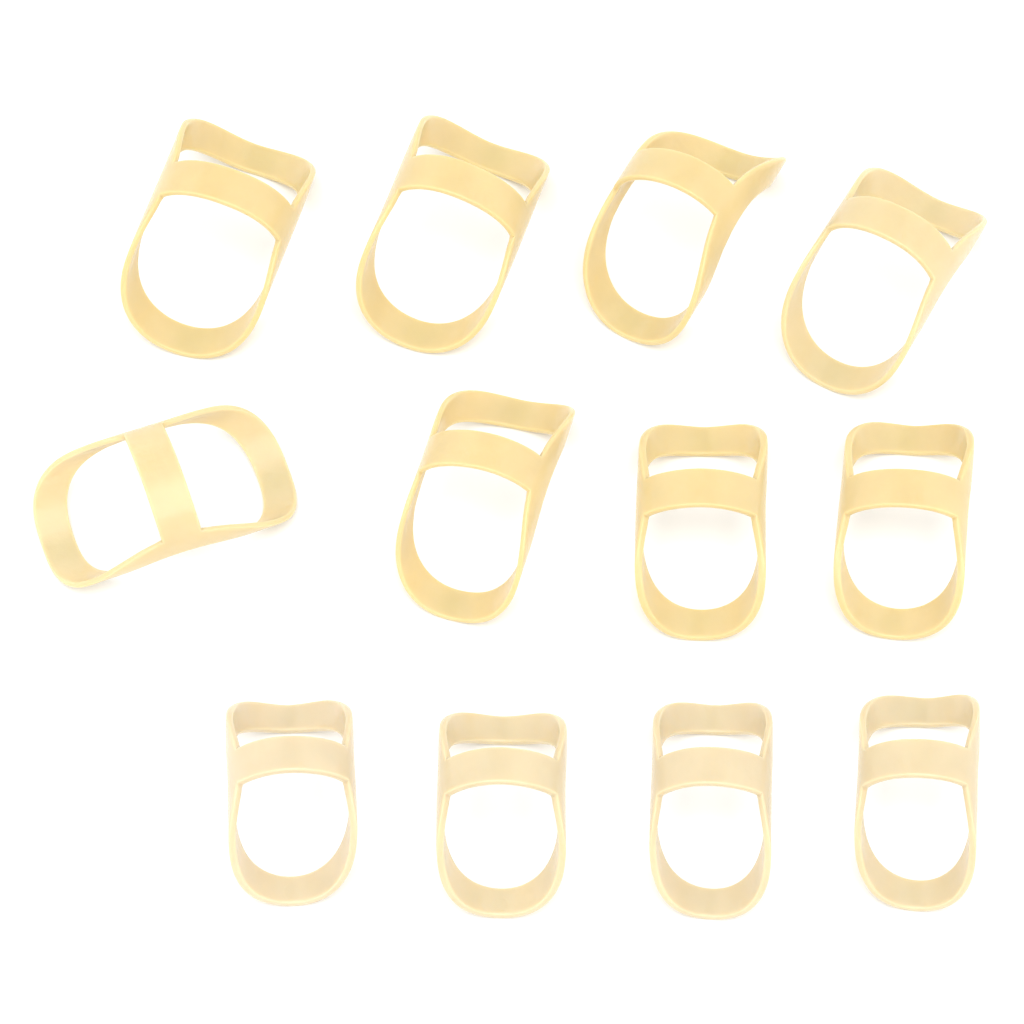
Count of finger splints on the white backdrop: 12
